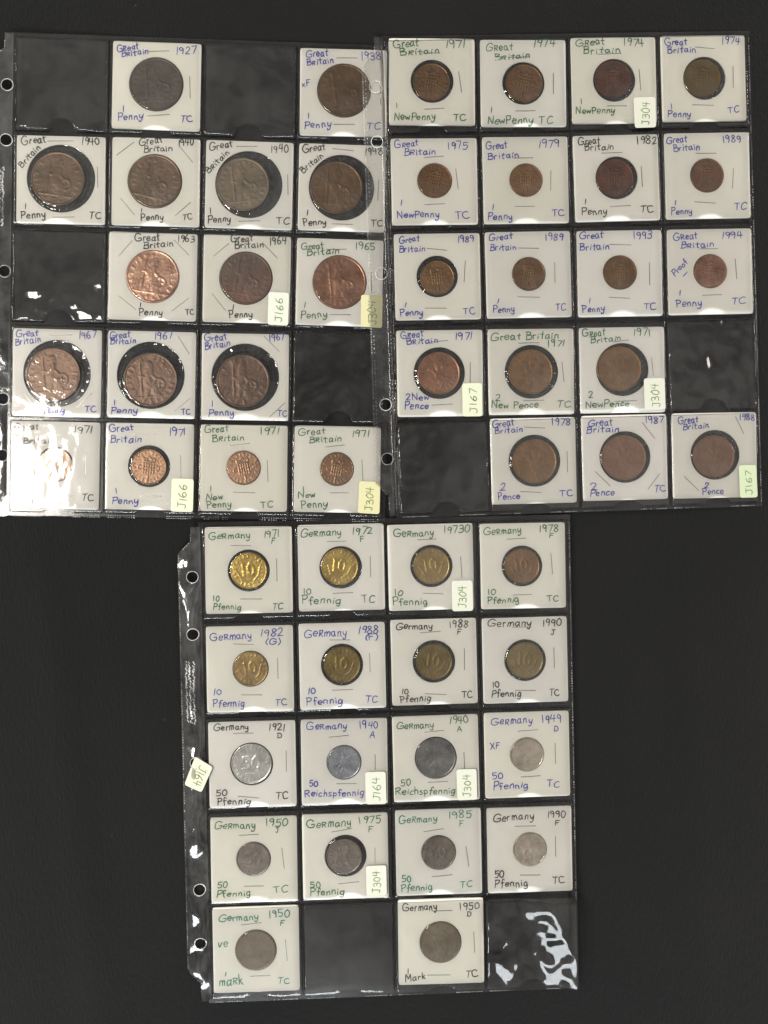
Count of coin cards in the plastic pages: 52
